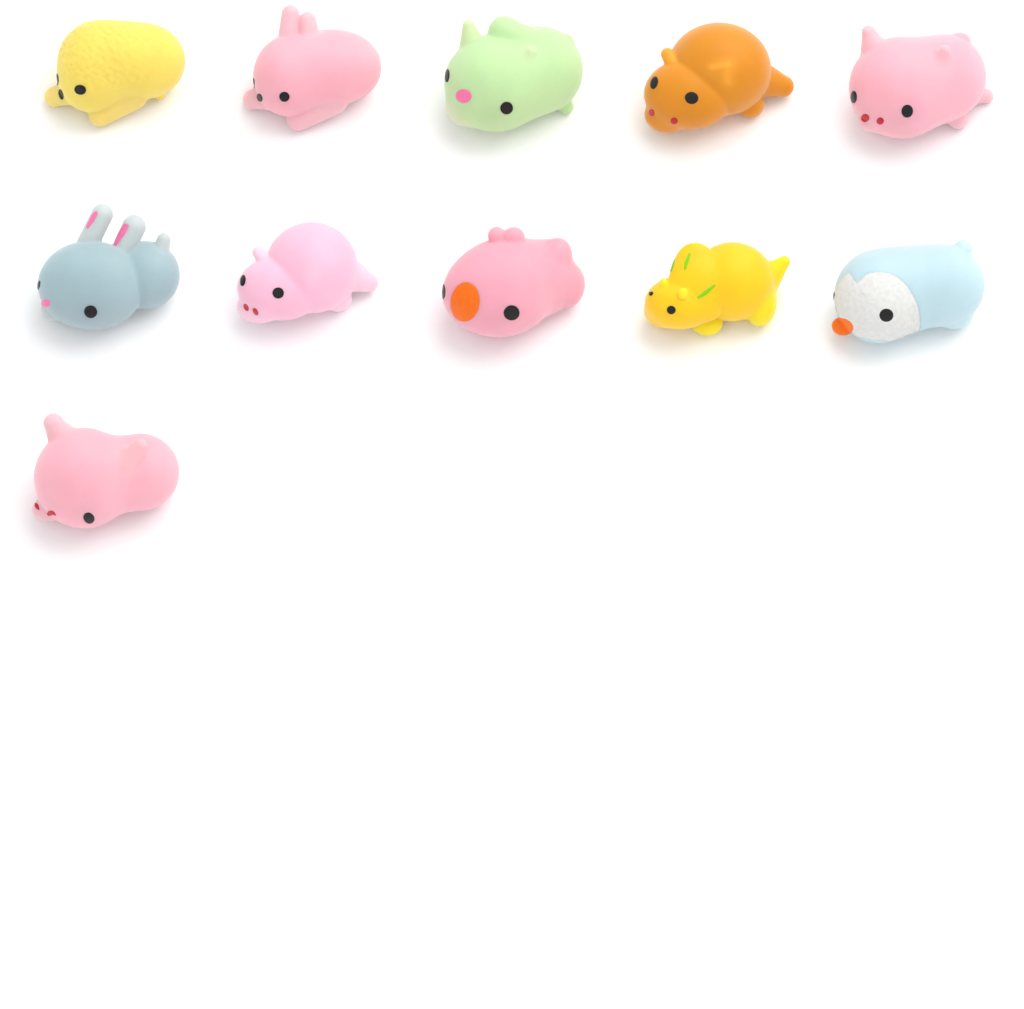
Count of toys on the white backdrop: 11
